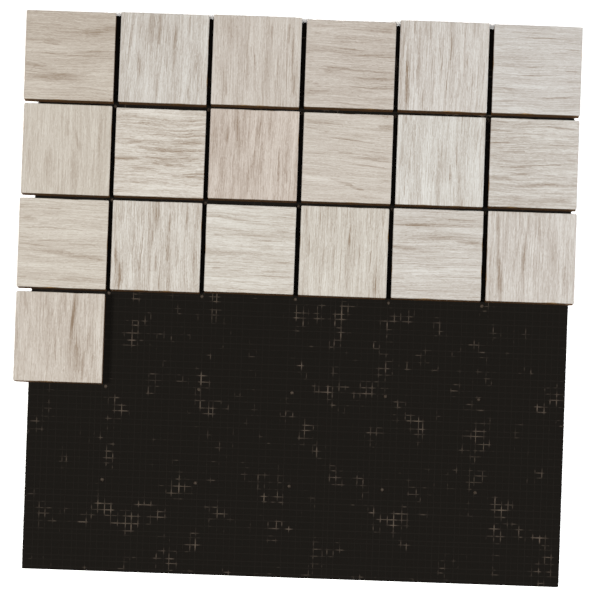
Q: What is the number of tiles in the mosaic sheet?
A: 19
